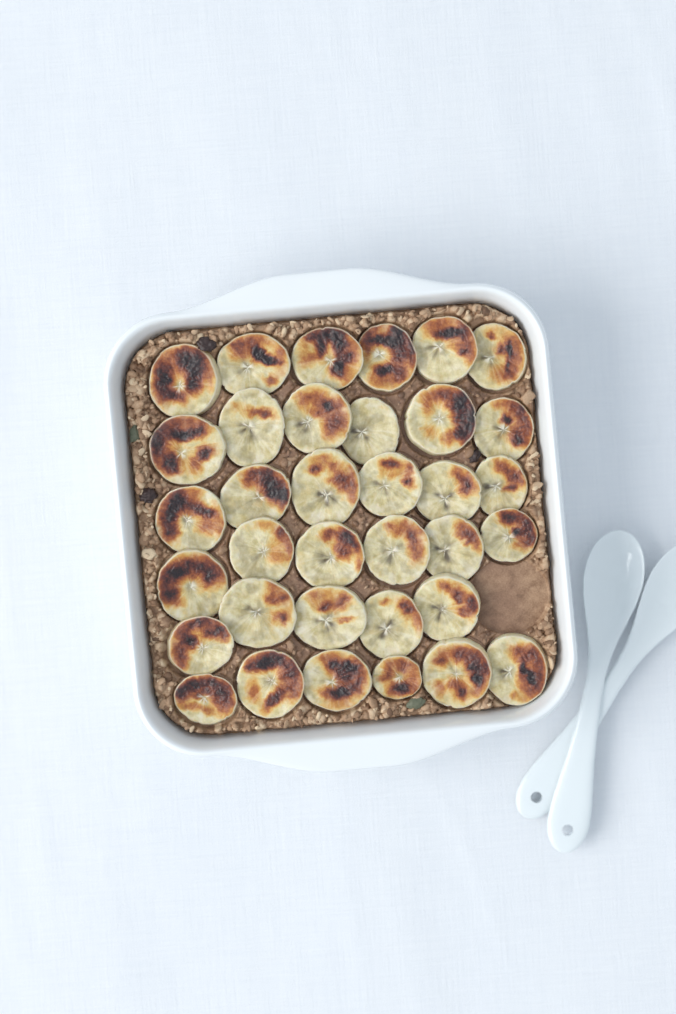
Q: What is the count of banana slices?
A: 35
